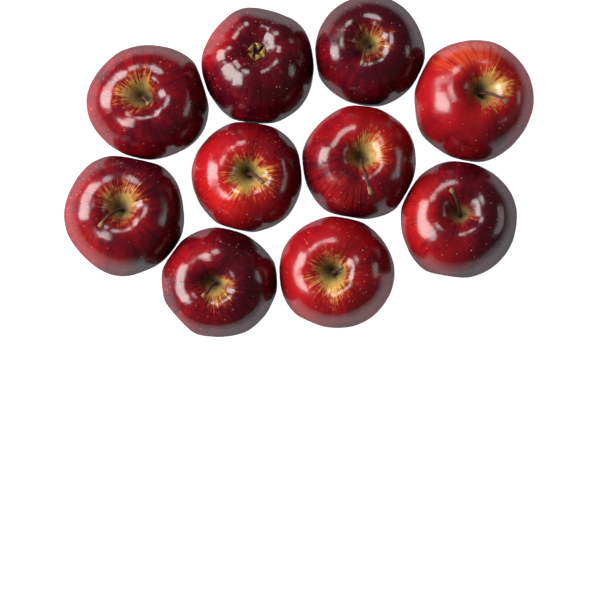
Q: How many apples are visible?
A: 10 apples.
